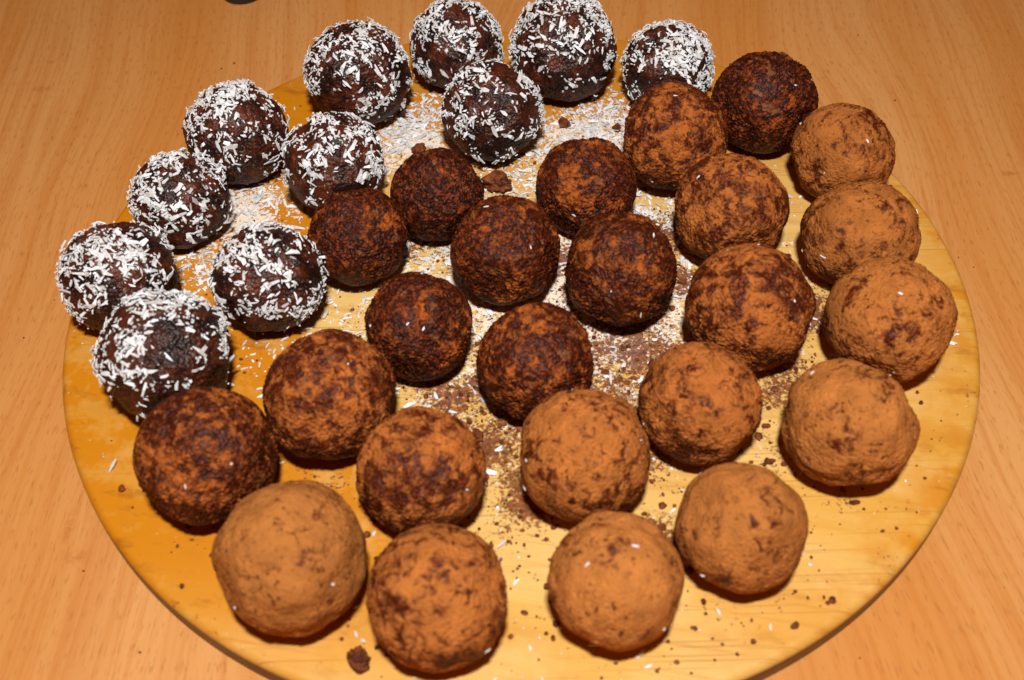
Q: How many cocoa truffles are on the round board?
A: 24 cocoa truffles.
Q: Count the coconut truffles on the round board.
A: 11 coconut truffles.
